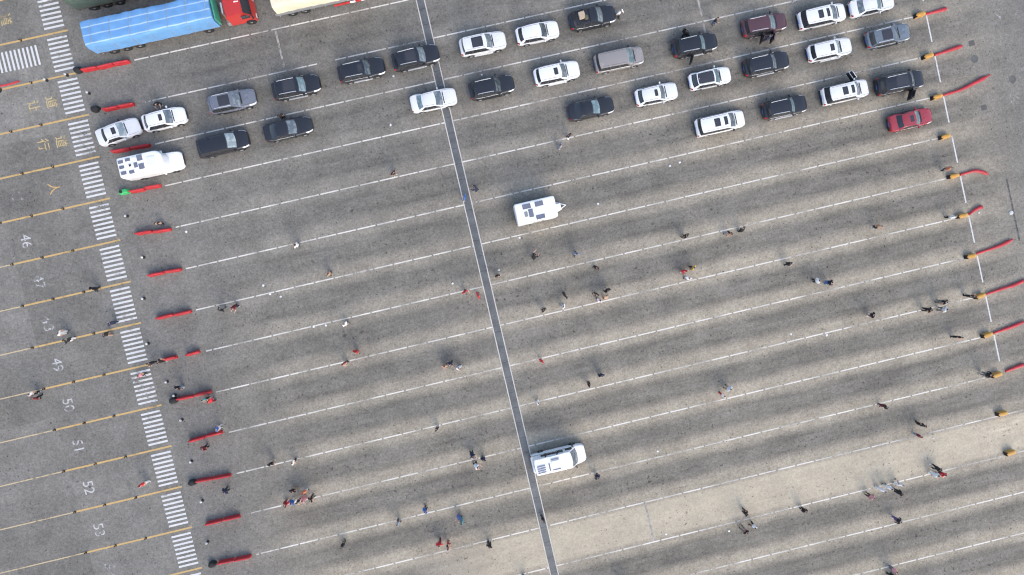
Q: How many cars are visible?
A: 30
